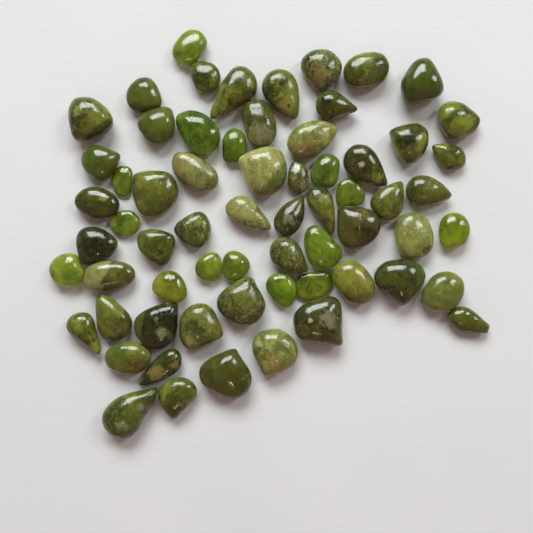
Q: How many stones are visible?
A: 65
